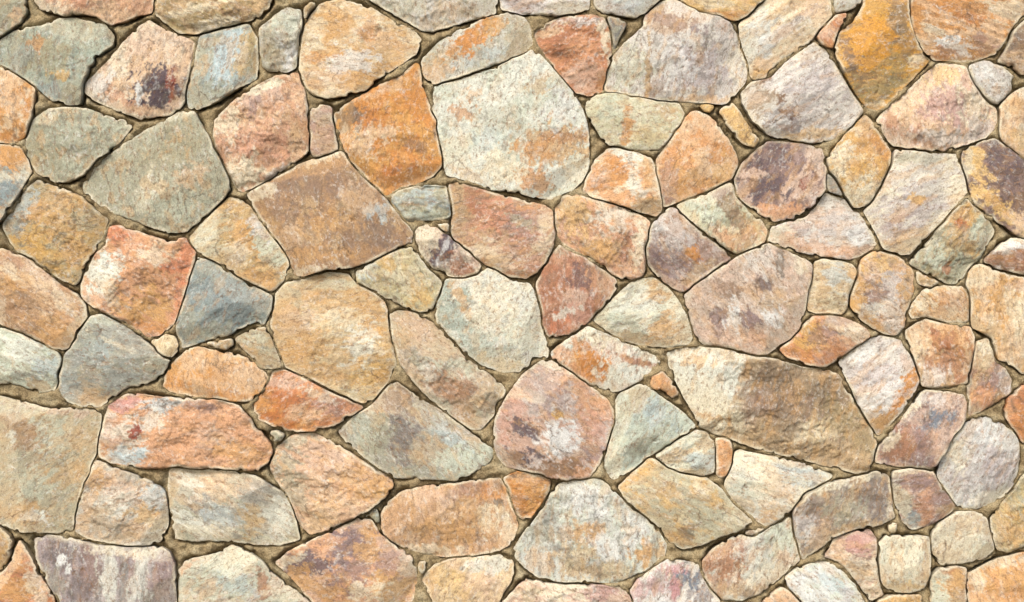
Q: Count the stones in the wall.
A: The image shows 130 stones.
